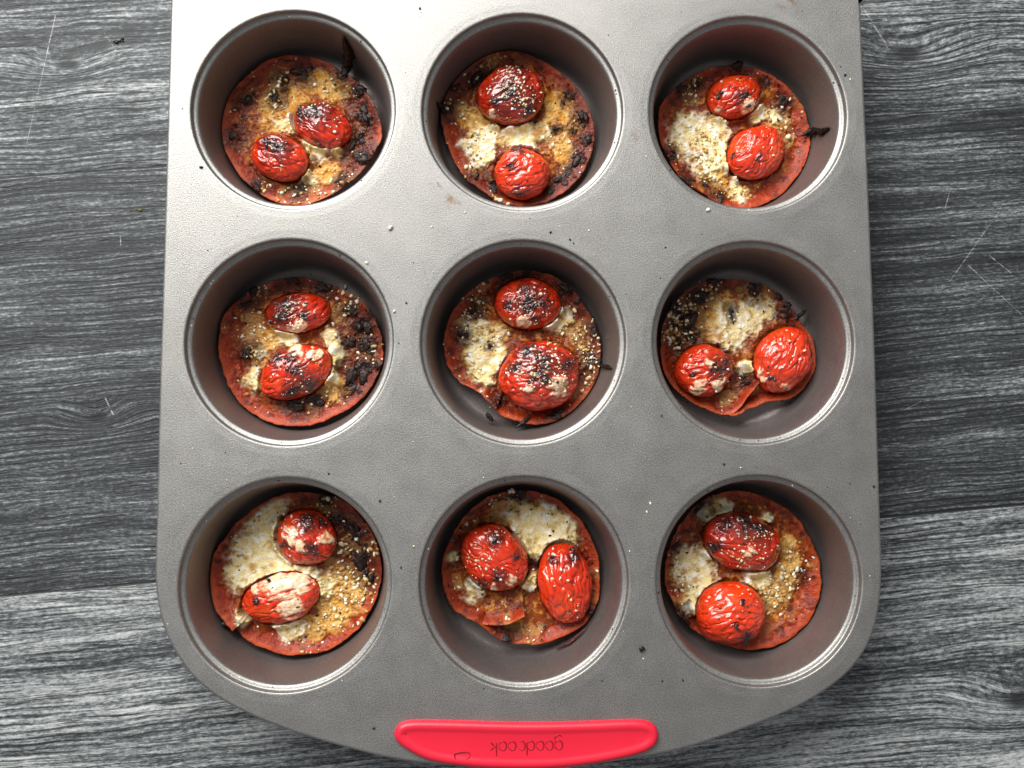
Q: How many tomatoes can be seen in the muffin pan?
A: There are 18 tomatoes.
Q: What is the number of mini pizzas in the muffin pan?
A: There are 9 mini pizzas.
